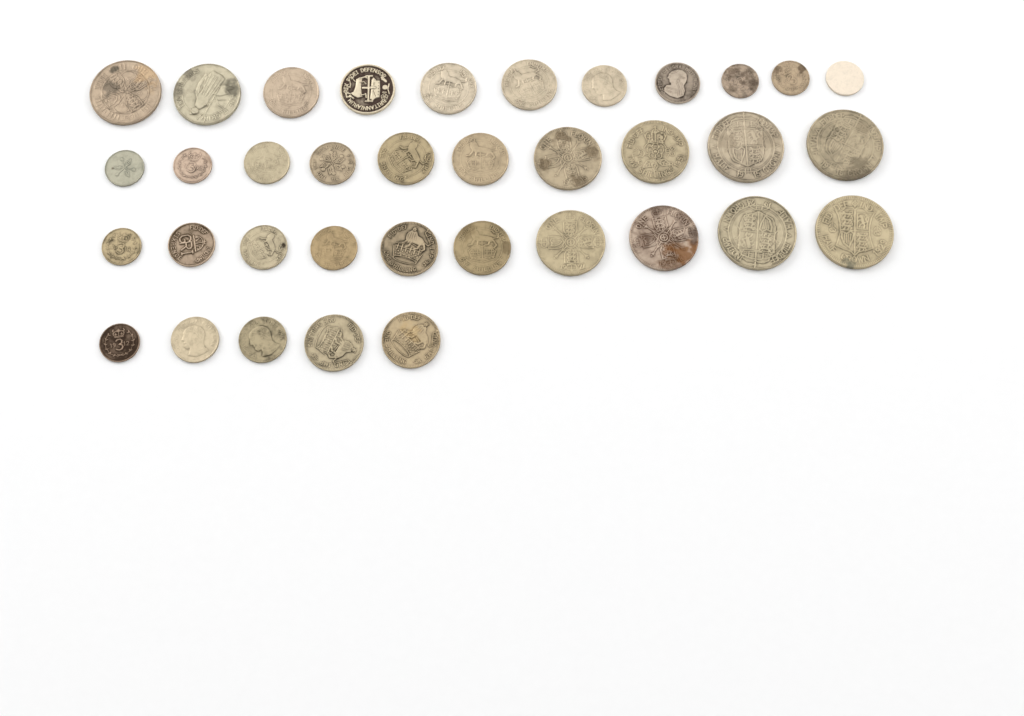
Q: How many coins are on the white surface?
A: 36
